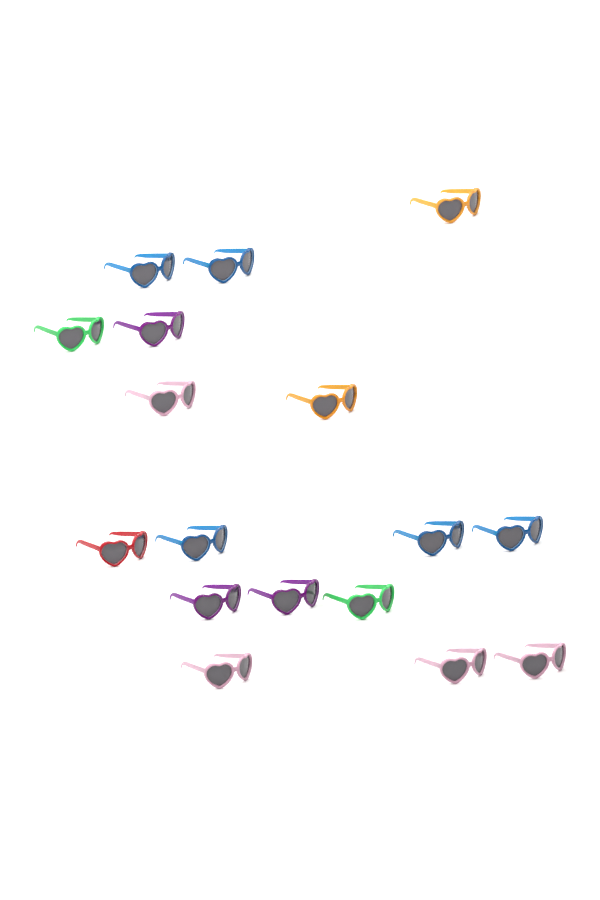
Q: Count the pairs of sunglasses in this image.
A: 17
